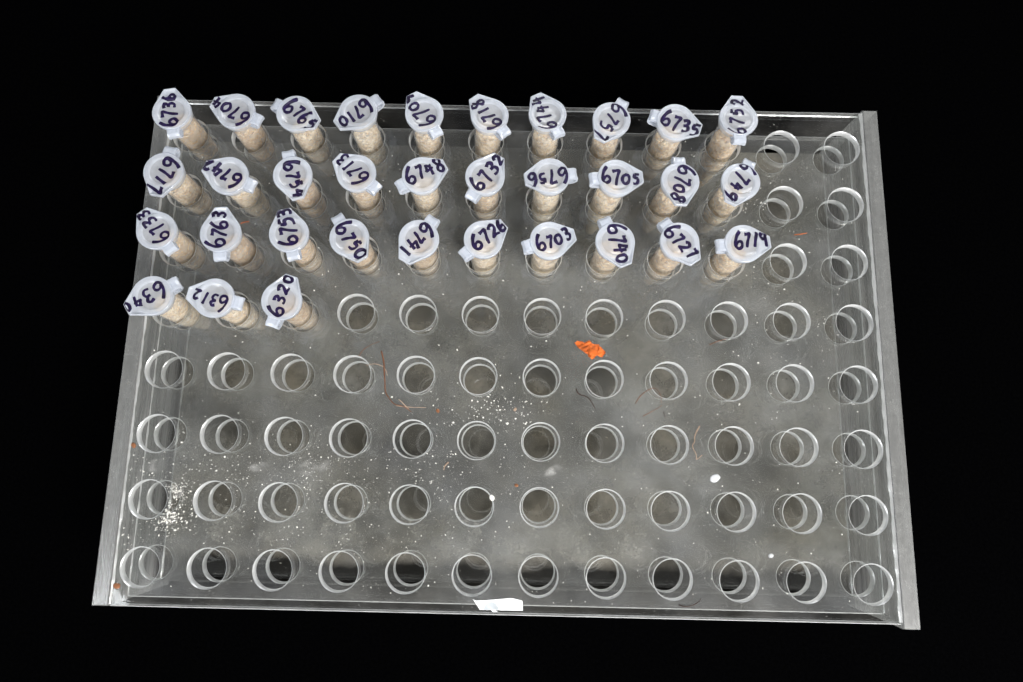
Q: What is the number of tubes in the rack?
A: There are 33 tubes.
